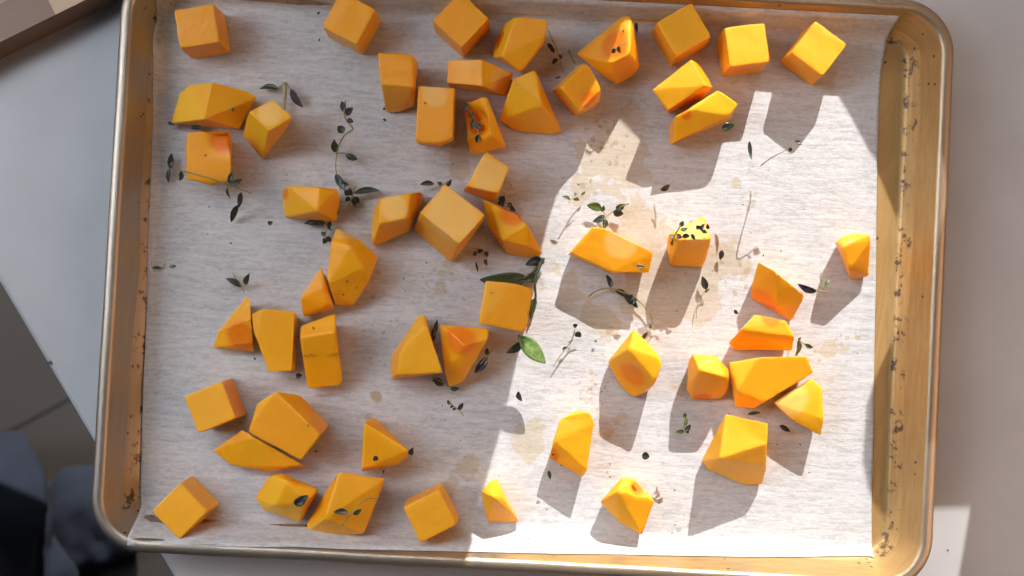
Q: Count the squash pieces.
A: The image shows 53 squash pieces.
